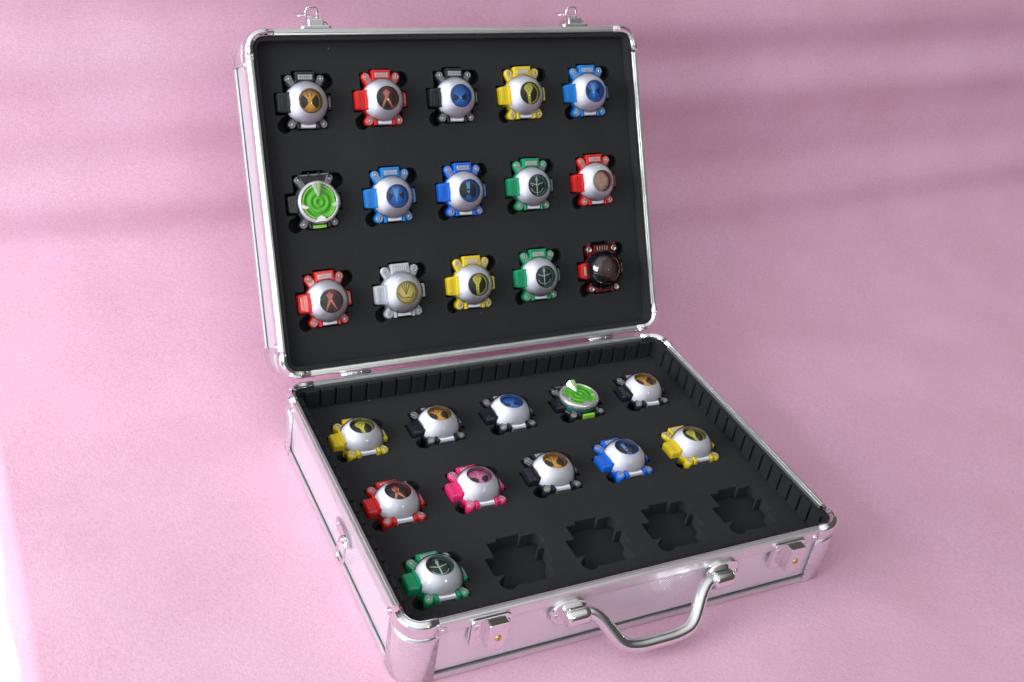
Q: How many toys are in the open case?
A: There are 26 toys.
